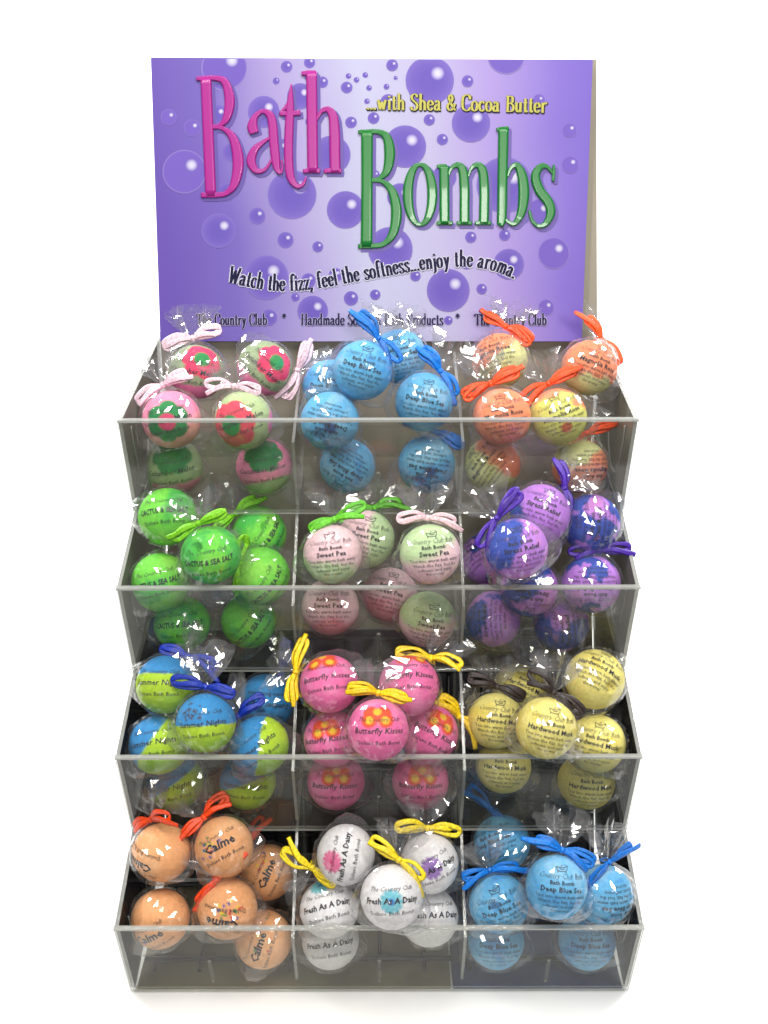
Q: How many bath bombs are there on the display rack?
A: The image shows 79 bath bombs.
